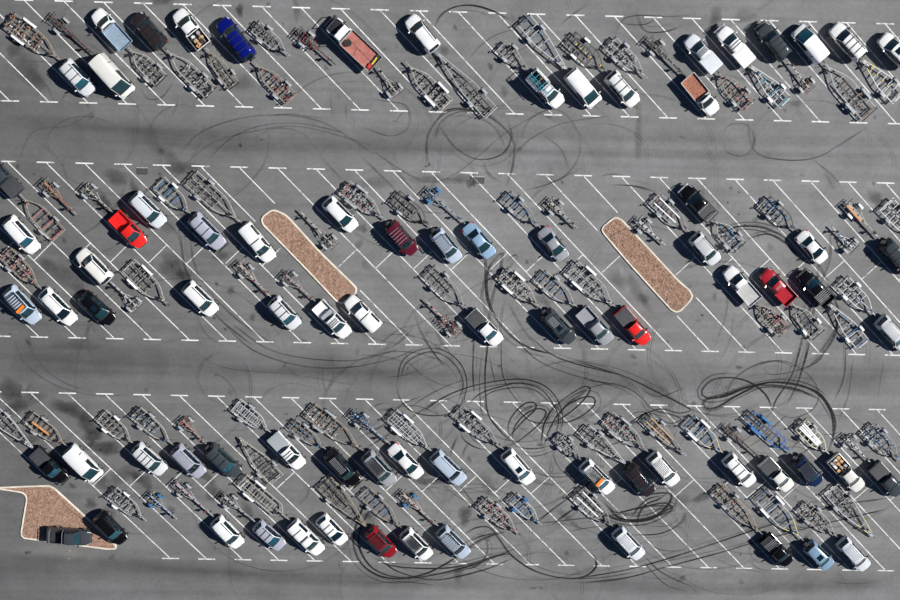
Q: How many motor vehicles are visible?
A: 81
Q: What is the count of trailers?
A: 90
